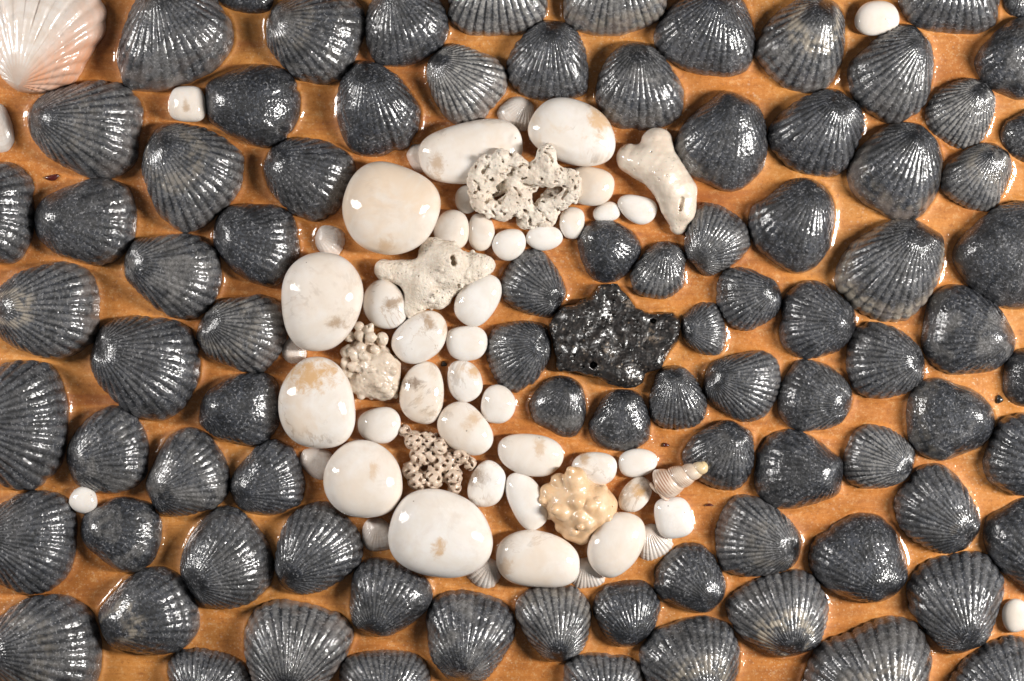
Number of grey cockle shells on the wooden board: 86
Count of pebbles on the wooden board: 38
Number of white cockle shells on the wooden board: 11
